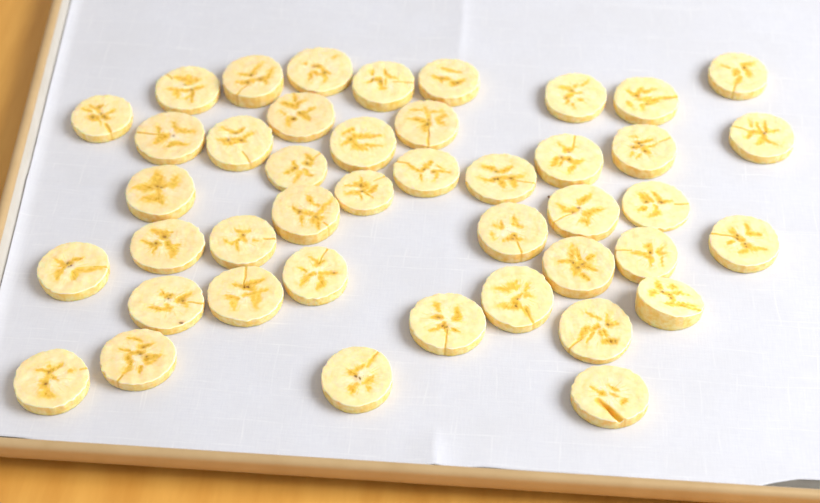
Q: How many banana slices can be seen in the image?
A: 43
